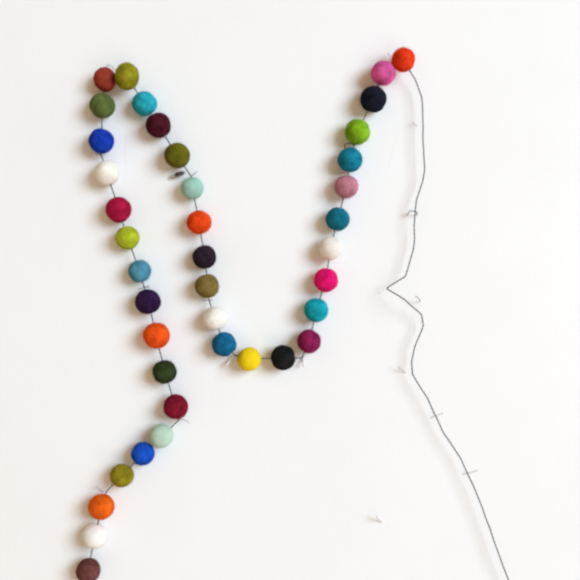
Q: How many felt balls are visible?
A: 40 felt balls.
